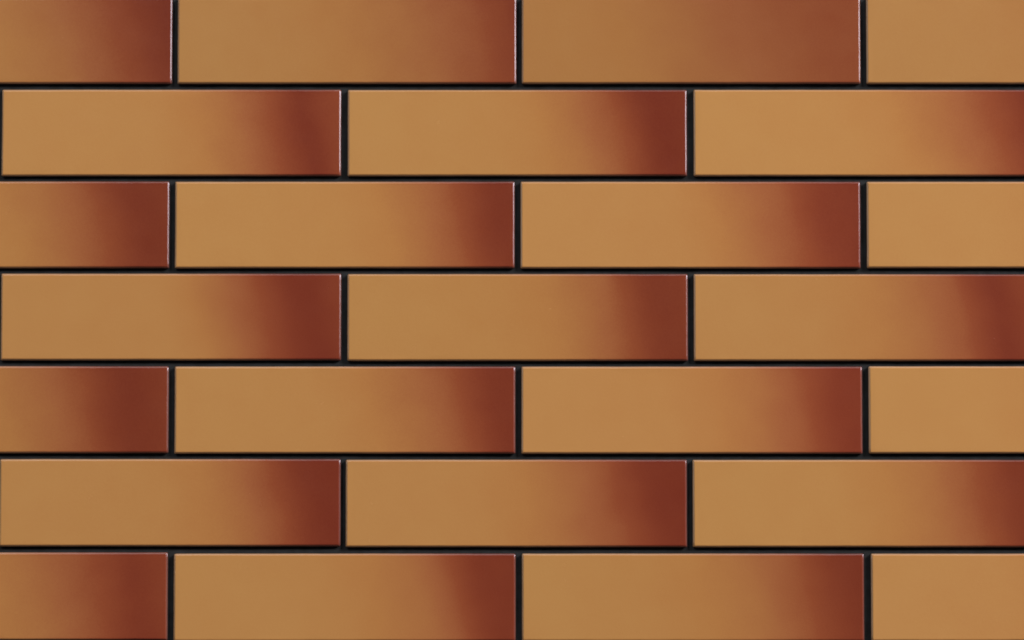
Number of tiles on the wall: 25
